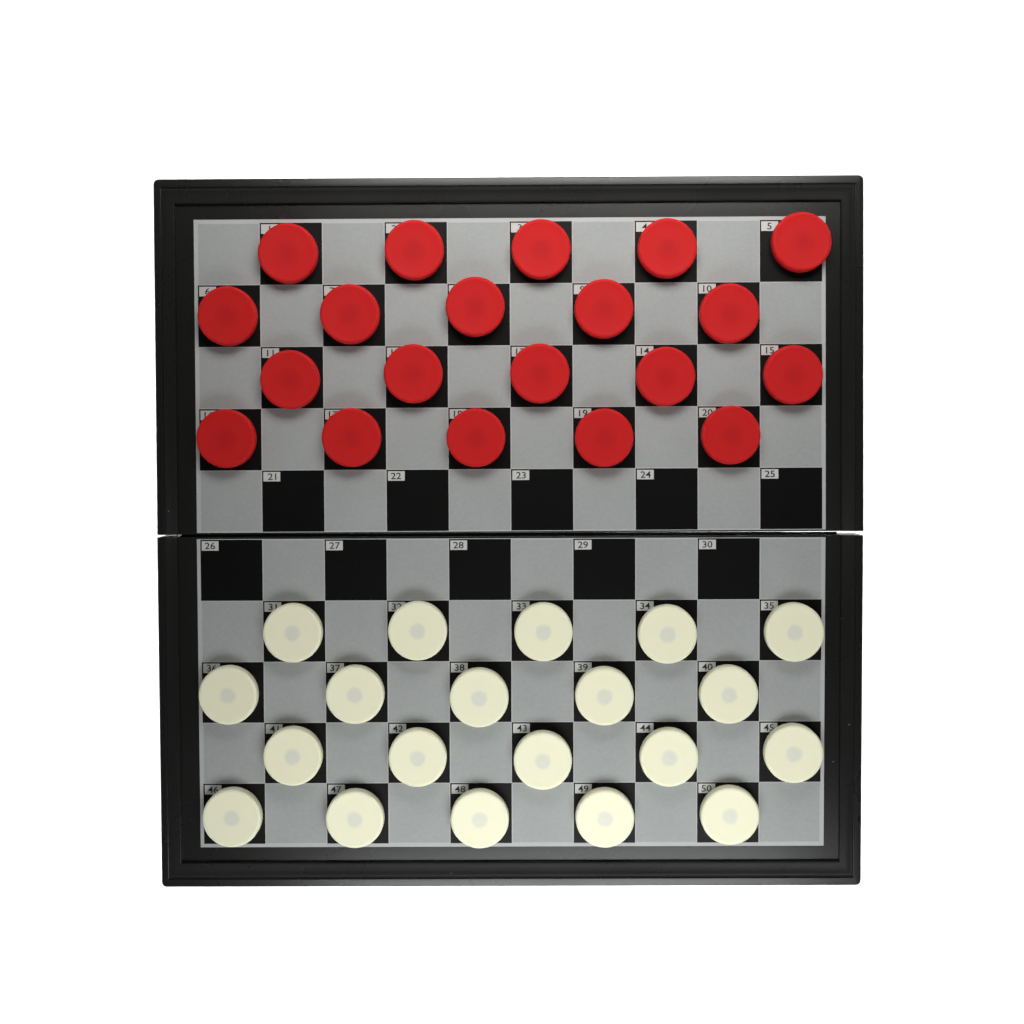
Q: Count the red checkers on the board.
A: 20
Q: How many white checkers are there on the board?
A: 20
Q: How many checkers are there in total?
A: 40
